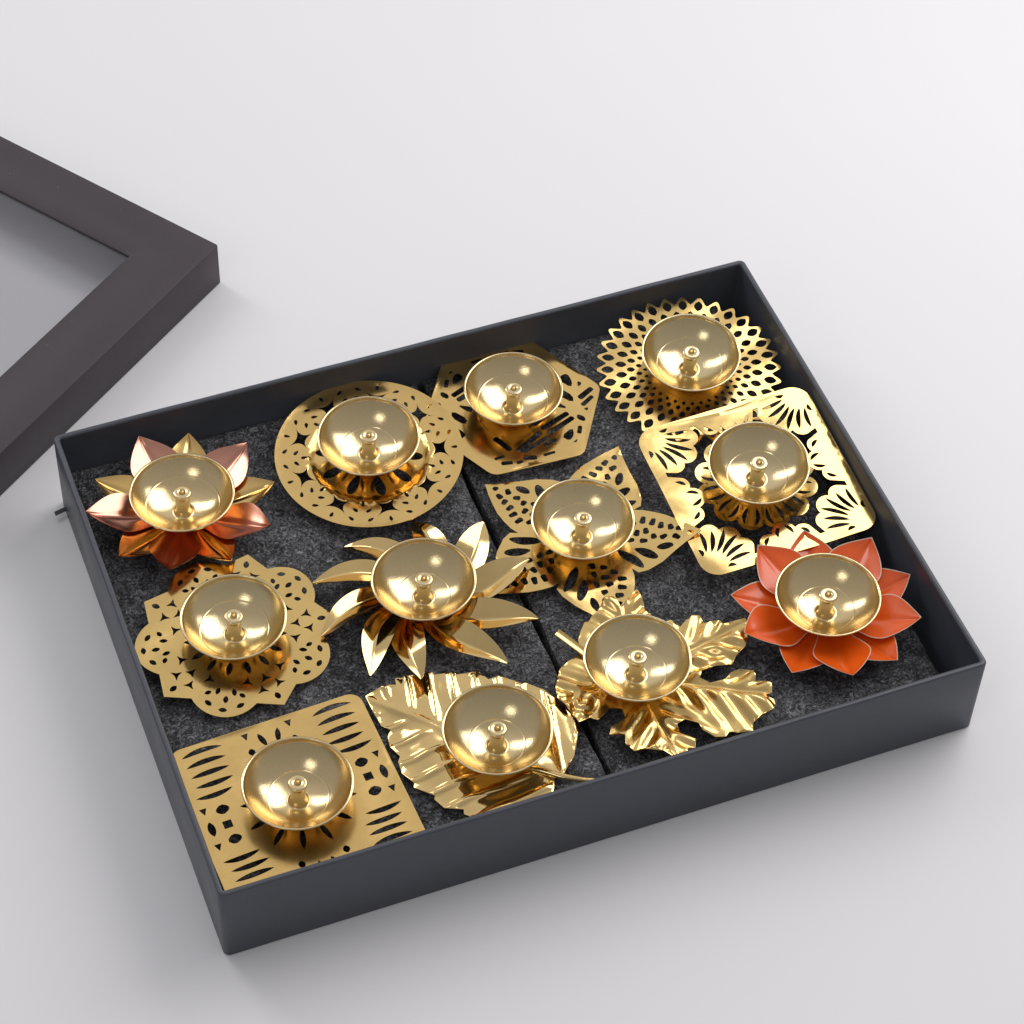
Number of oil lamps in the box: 12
